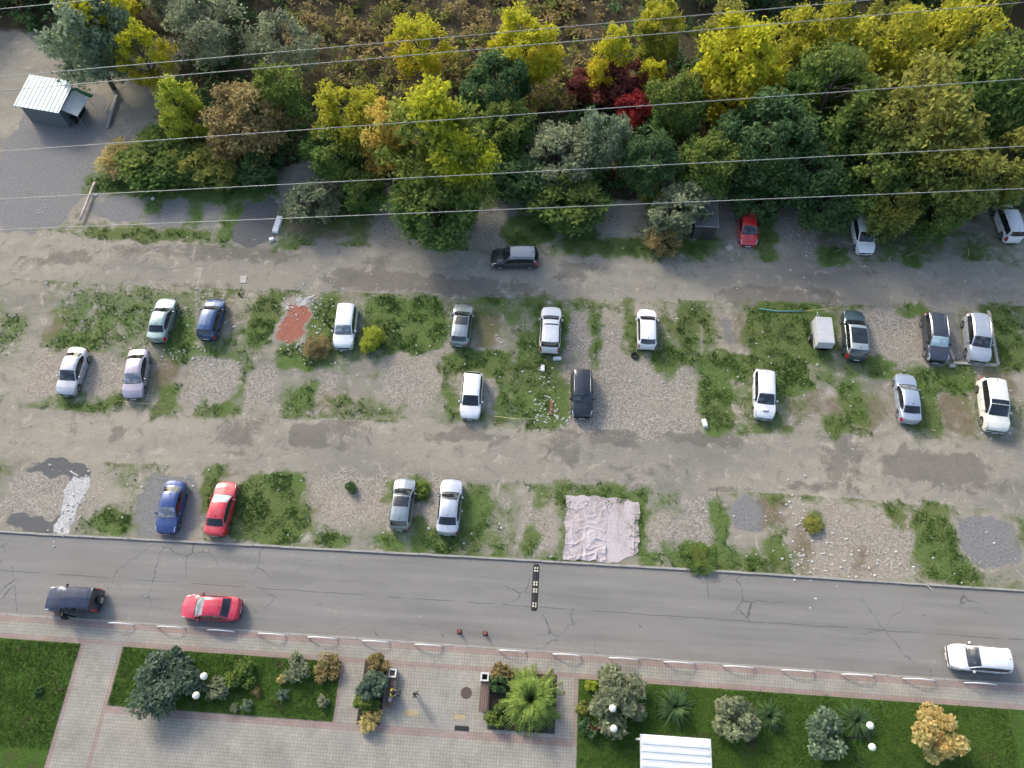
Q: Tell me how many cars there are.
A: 27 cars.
